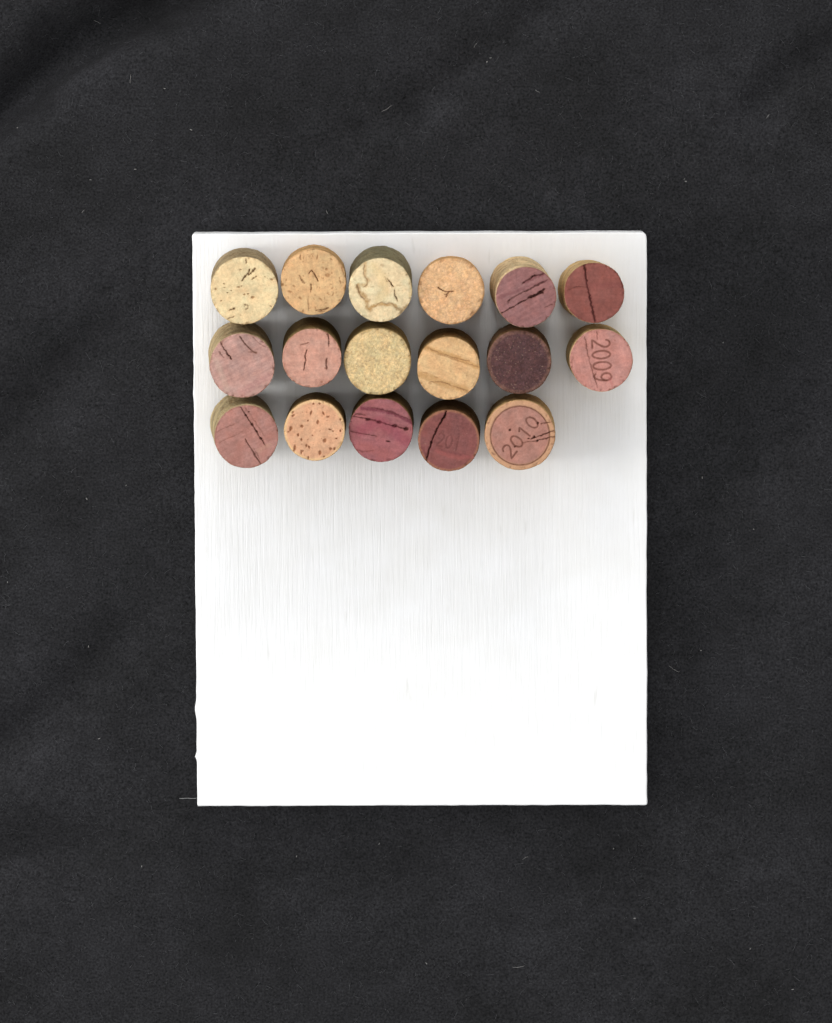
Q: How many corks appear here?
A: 17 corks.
